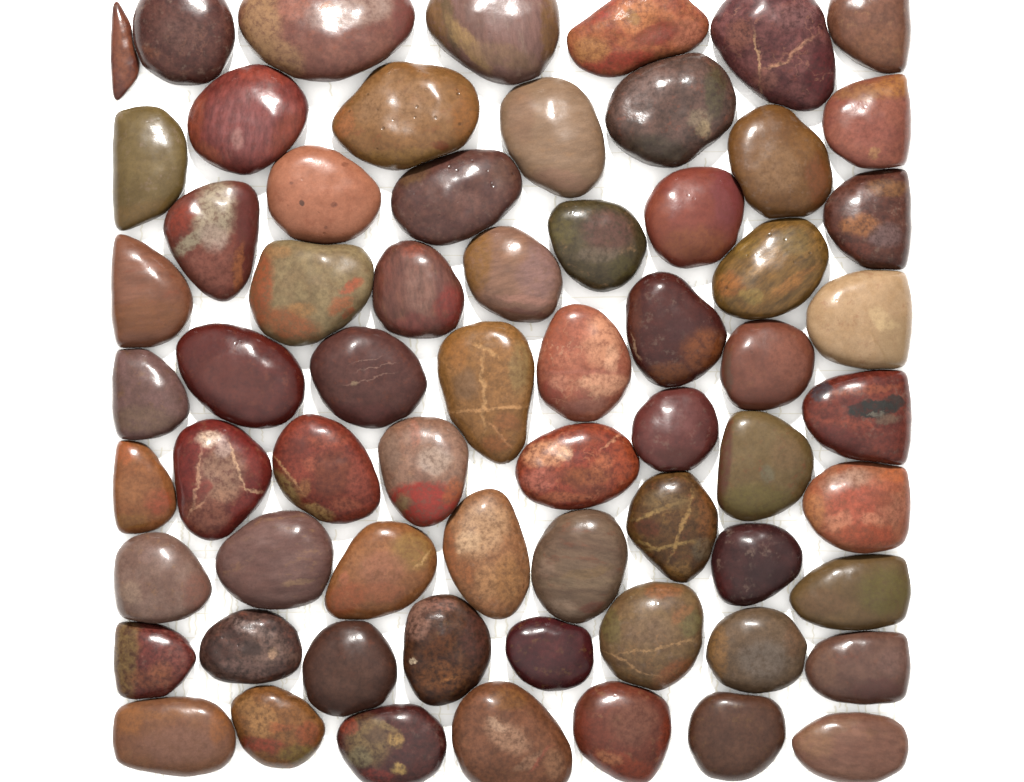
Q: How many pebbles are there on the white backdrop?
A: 65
